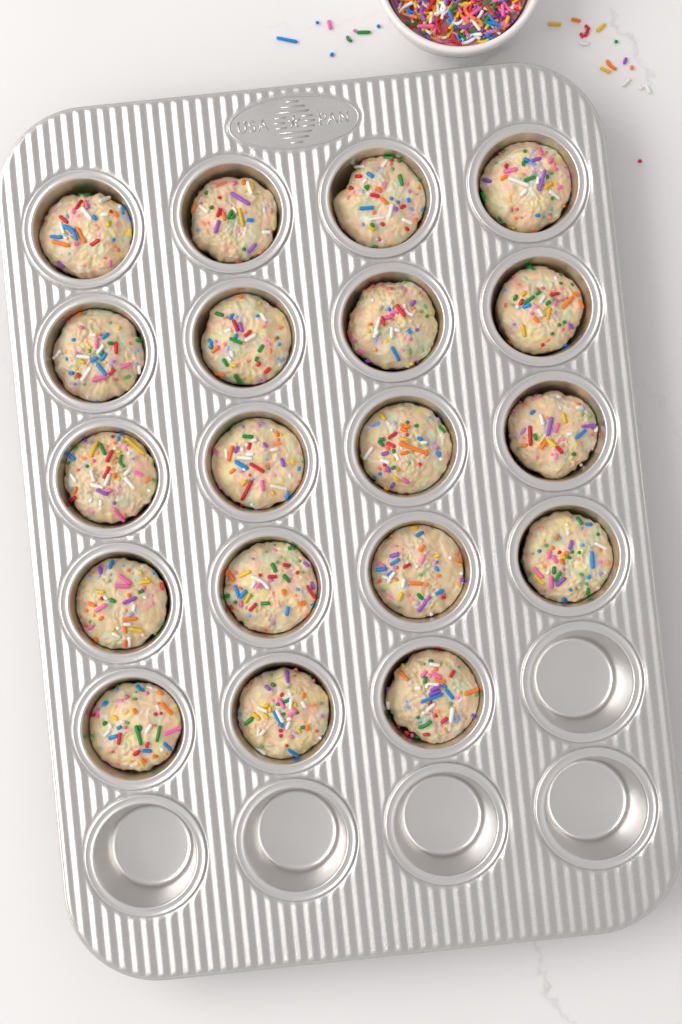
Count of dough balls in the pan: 19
